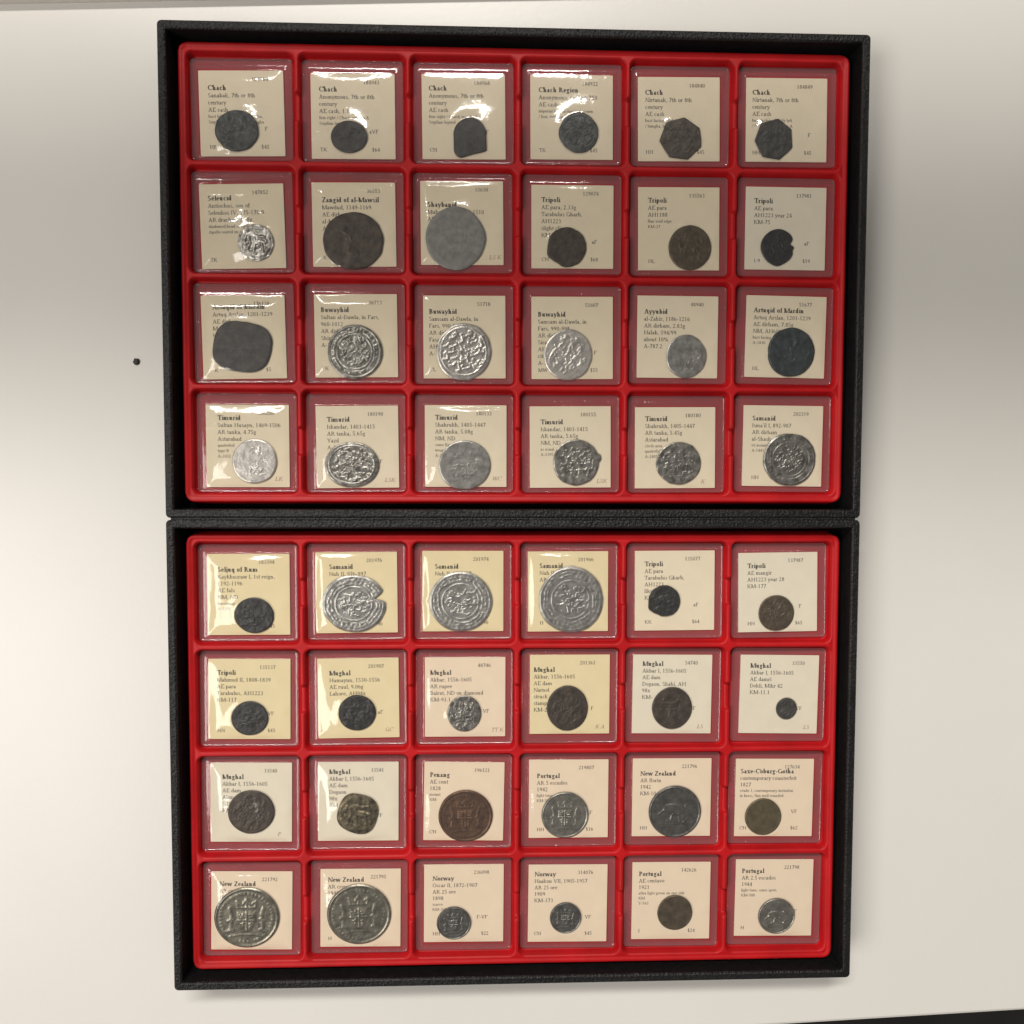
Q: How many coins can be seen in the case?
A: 48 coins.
